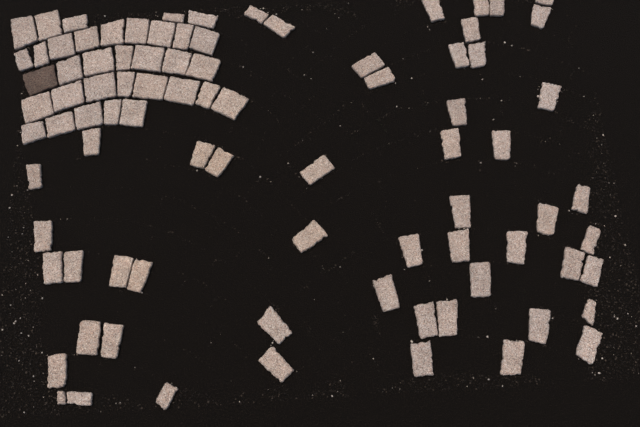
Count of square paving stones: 24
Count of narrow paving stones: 63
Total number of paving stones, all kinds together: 87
